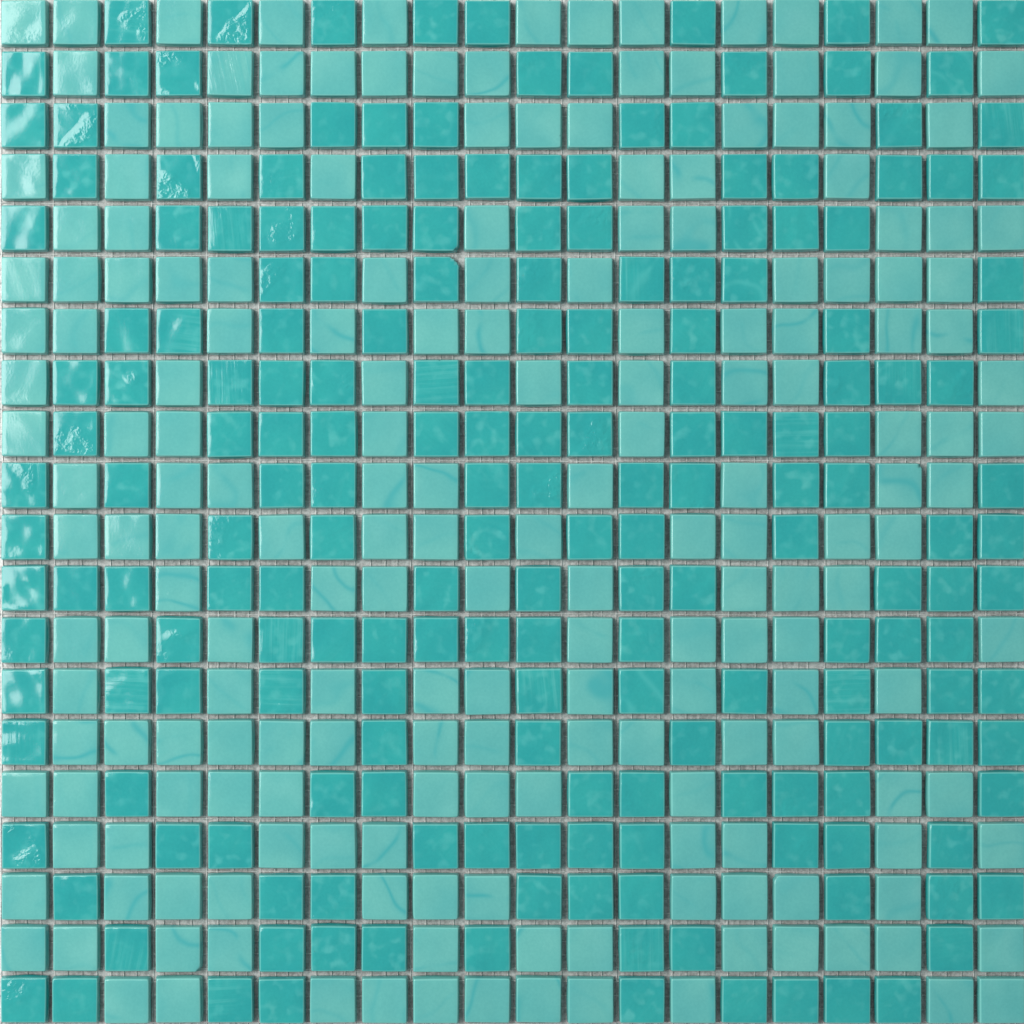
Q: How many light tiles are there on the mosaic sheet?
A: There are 200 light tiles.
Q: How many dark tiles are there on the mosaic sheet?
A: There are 200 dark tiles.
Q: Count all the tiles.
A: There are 400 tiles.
